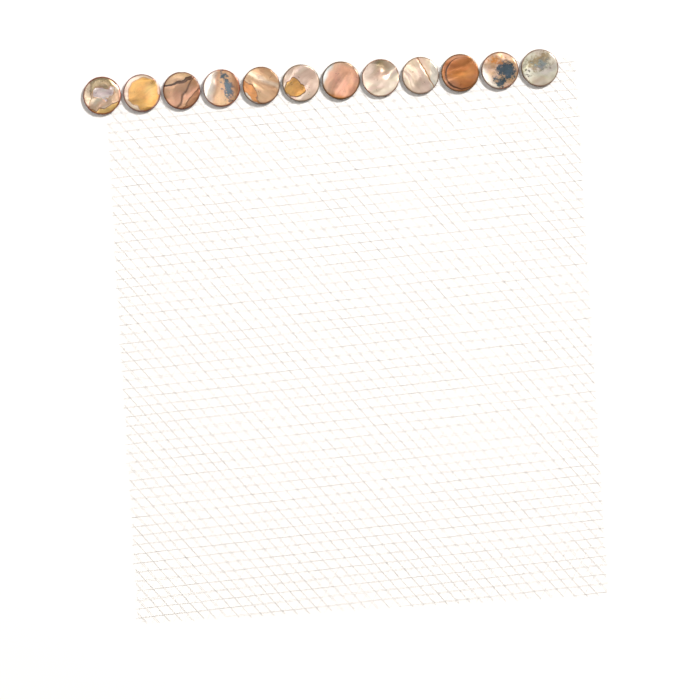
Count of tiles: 12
